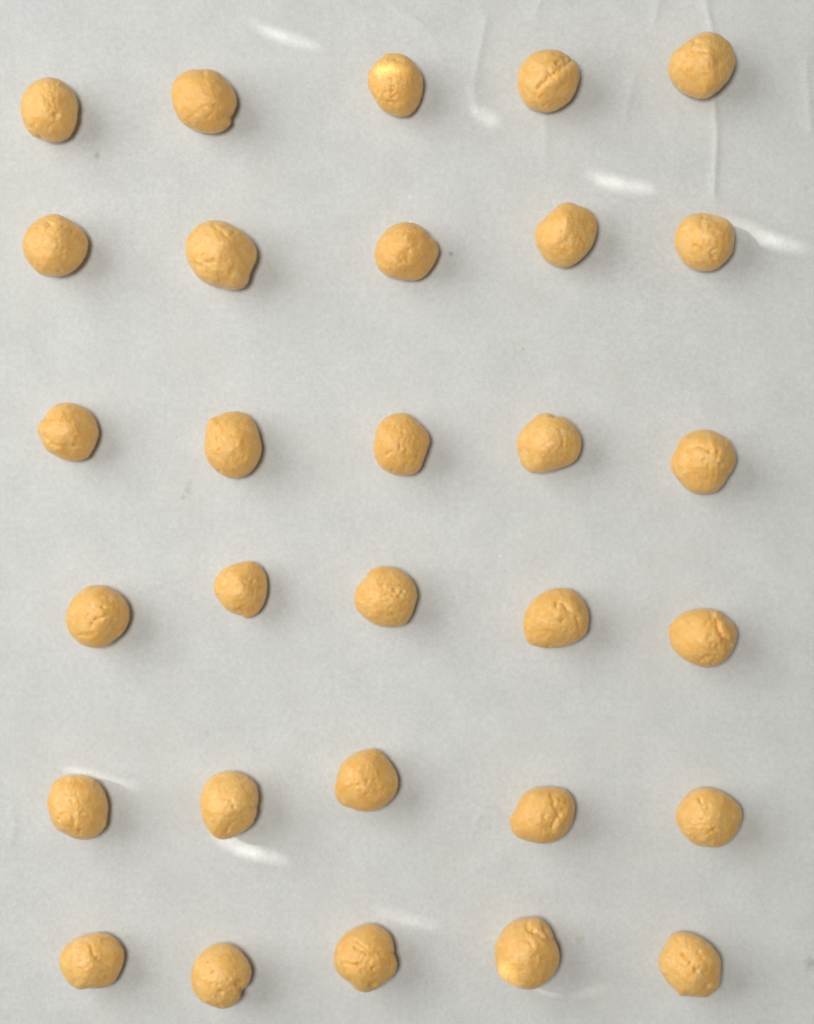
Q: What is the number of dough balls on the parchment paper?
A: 30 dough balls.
